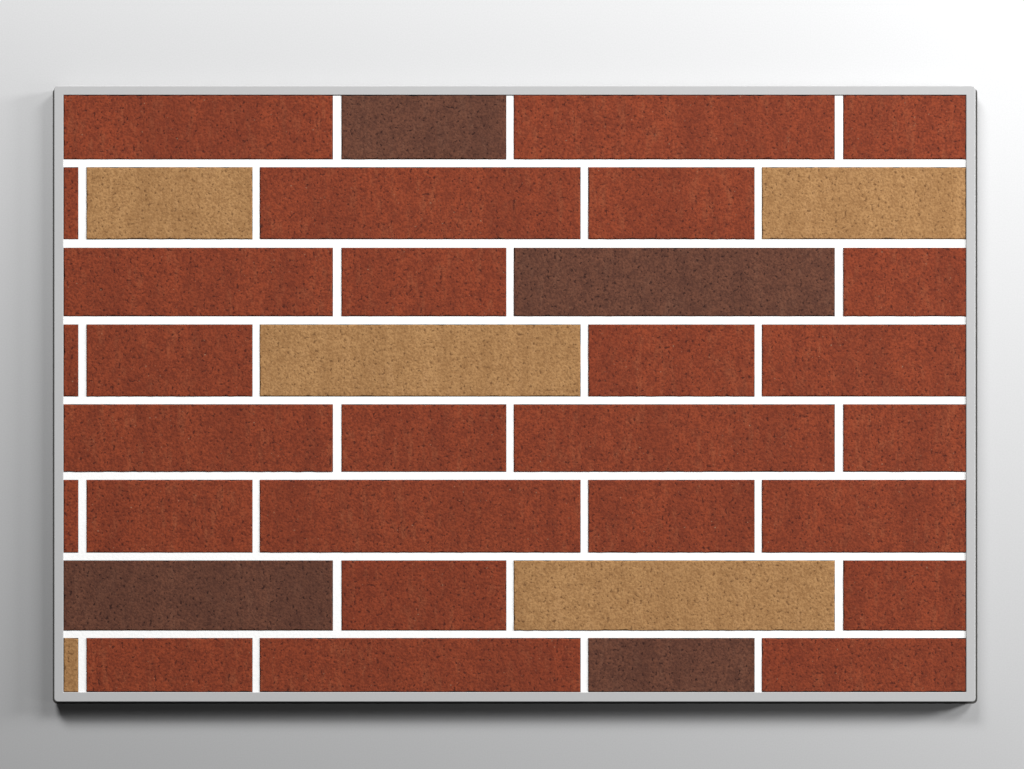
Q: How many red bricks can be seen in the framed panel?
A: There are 27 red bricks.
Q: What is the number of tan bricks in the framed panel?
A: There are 5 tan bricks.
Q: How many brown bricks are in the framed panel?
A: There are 4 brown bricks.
